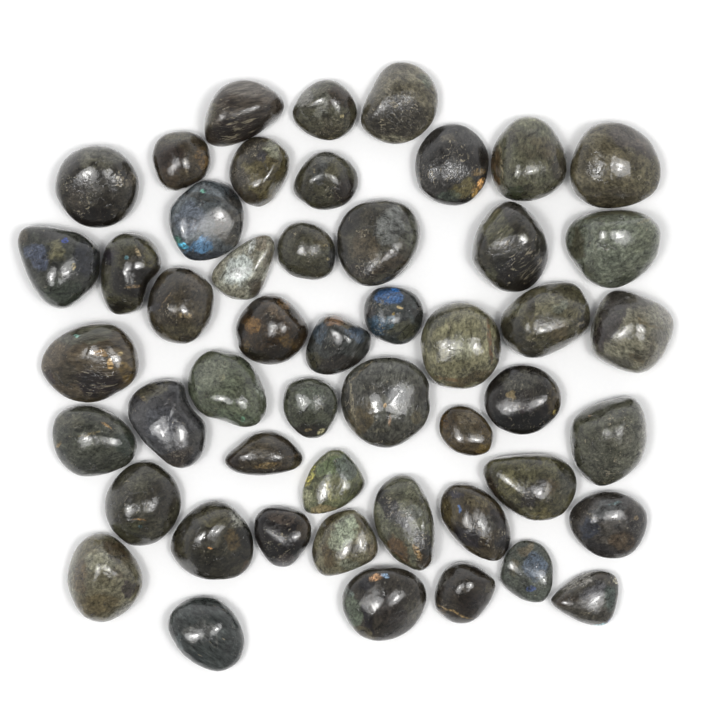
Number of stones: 50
